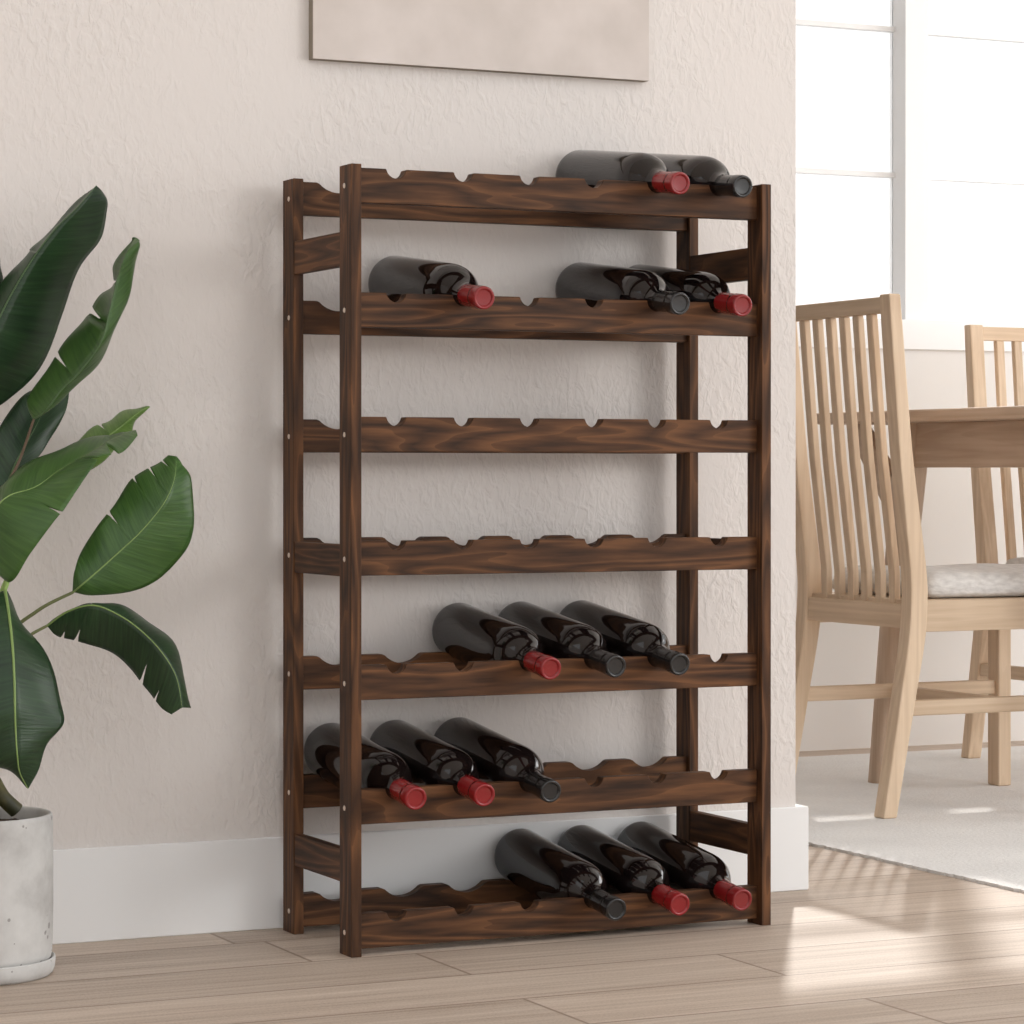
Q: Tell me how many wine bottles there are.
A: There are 14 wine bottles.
